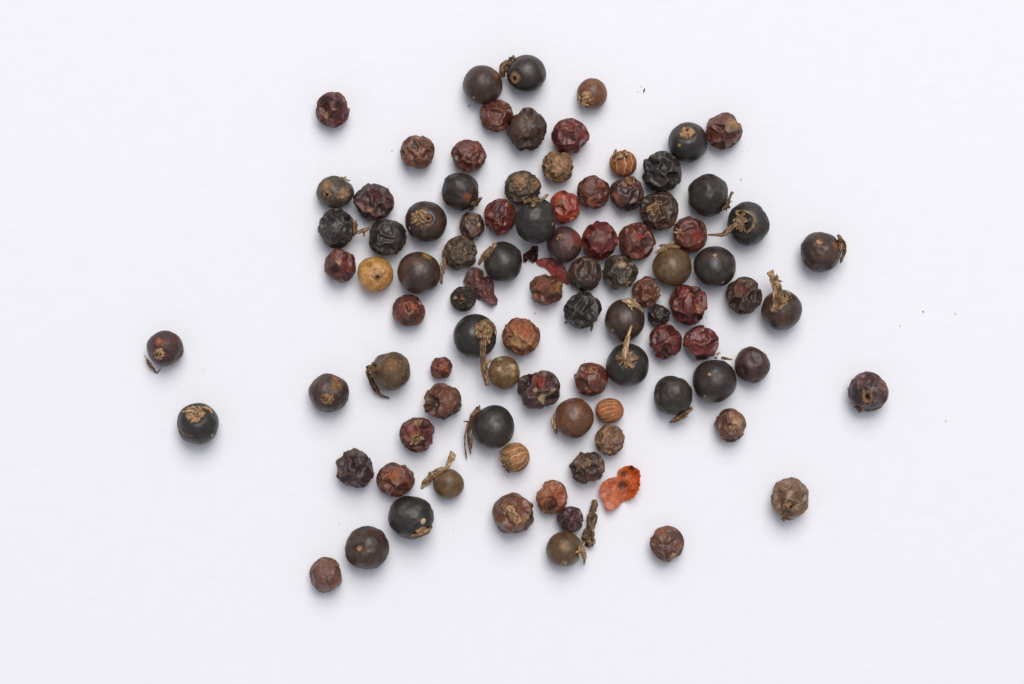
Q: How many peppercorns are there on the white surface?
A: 92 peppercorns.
